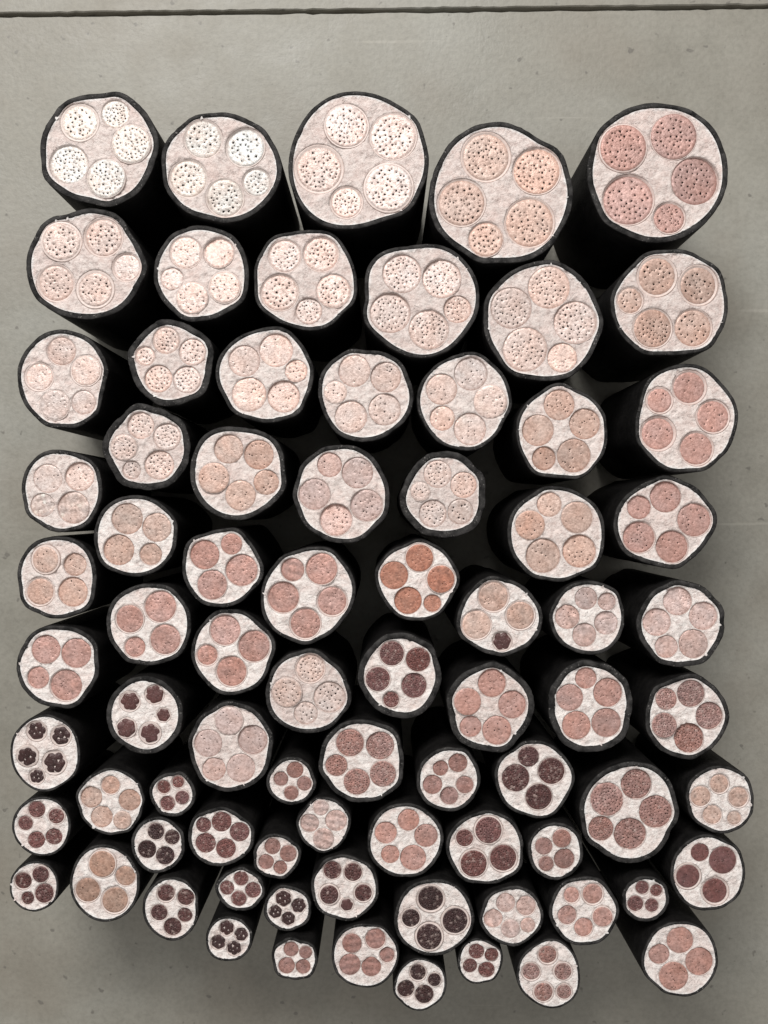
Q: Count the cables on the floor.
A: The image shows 78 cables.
